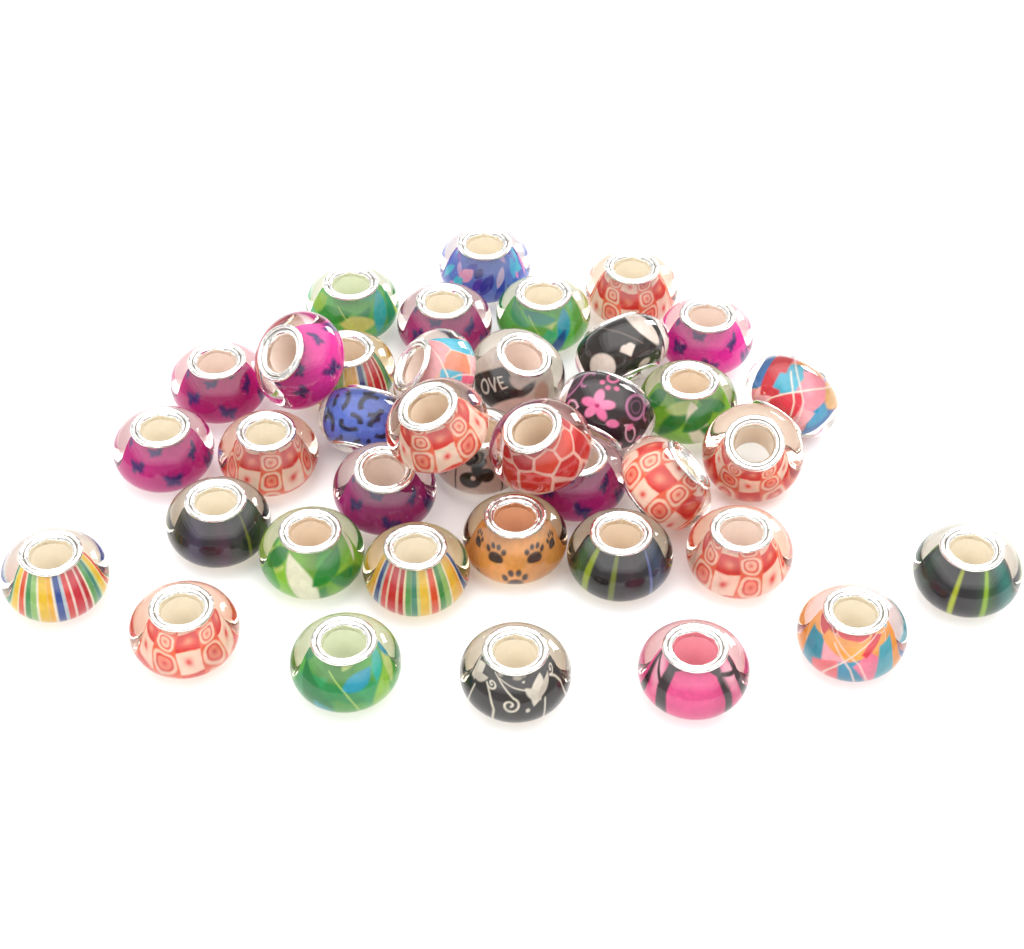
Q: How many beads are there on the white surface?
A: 38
